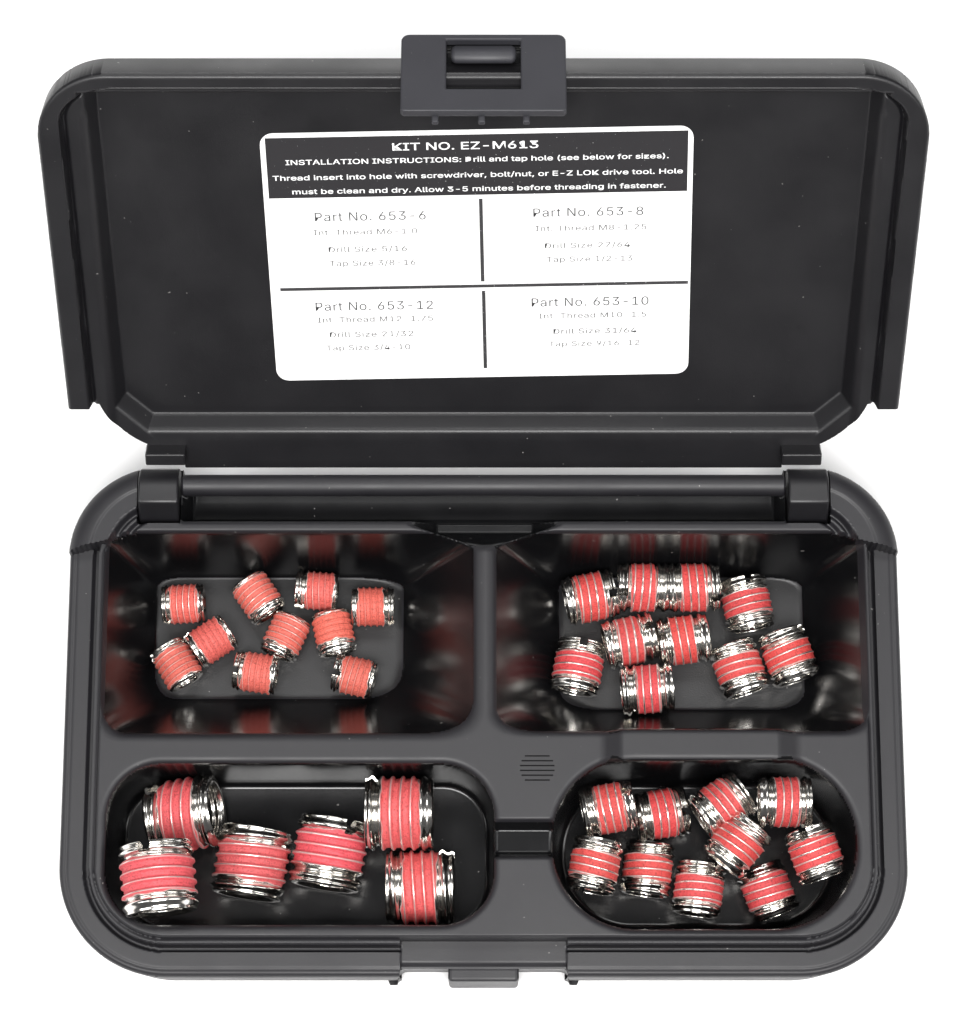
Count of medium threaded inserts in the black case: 20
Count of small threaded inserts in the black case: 10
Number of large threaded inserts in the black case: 6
